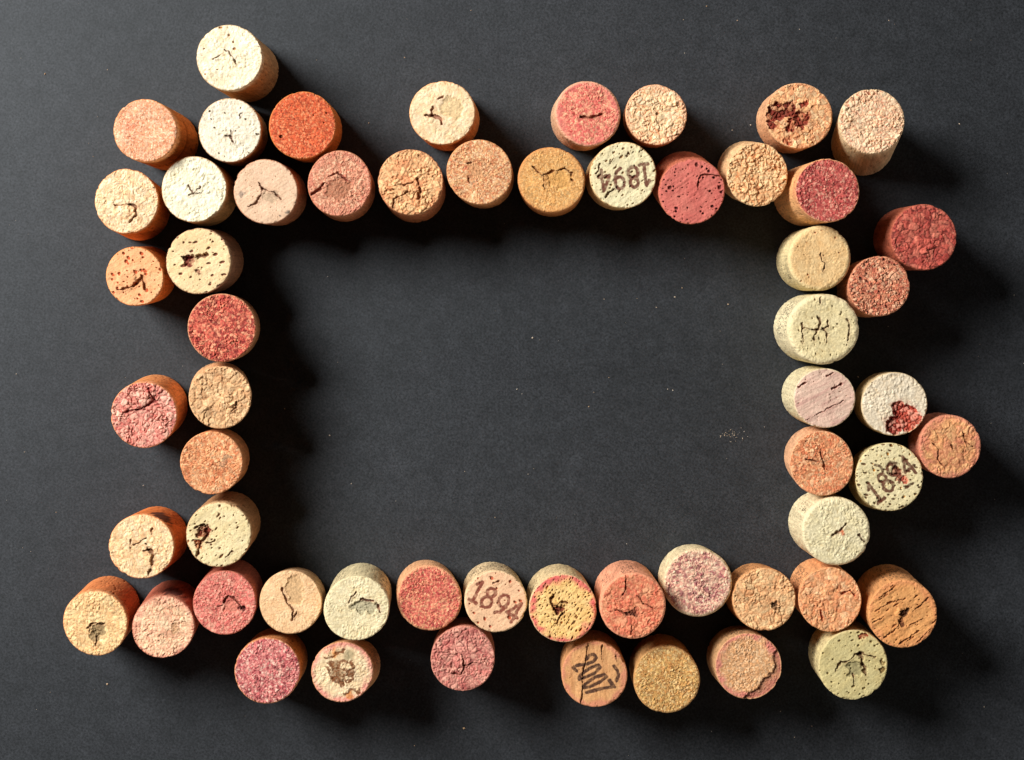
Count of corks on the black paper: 58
